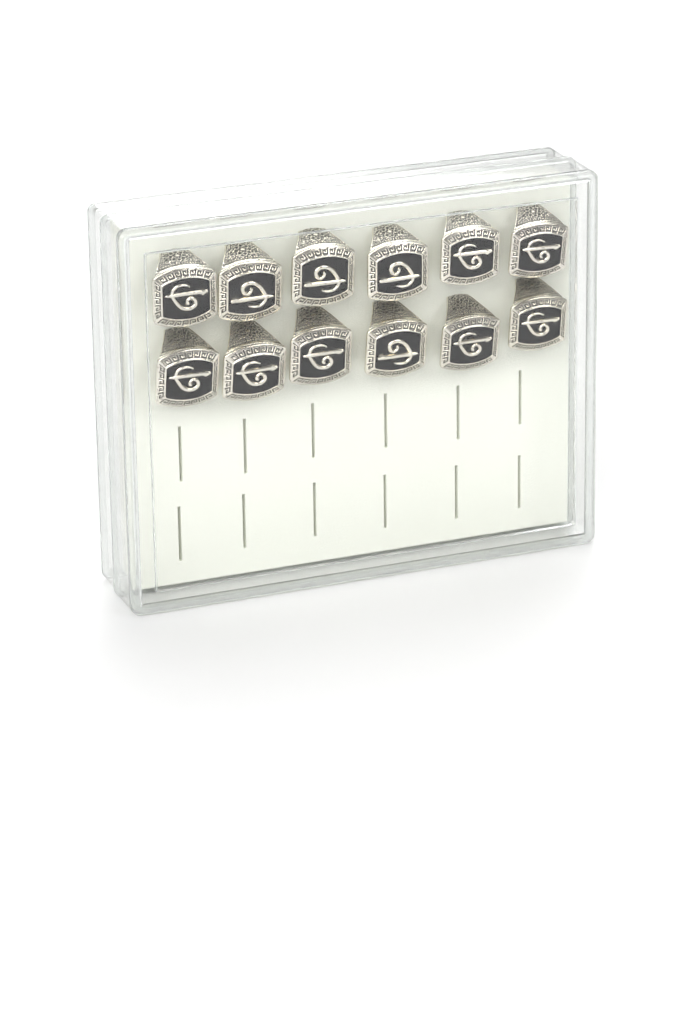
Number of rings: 12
